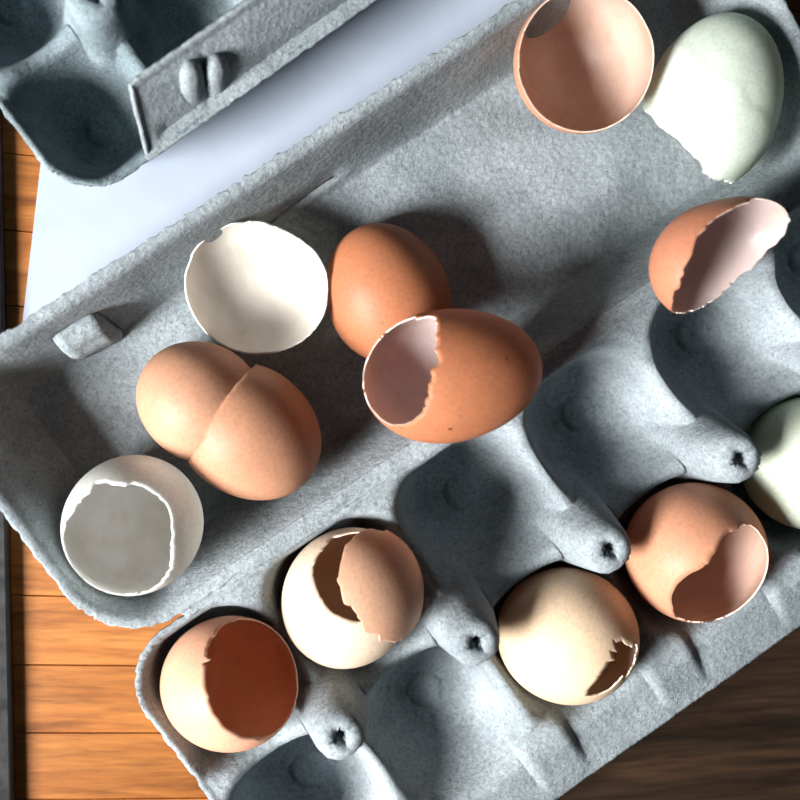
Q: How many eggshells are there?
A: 15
